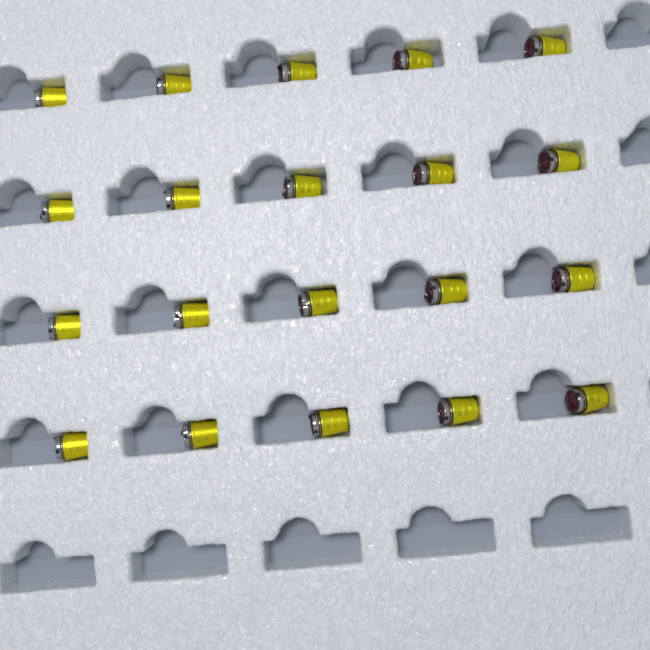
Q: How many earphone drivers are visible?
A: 20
